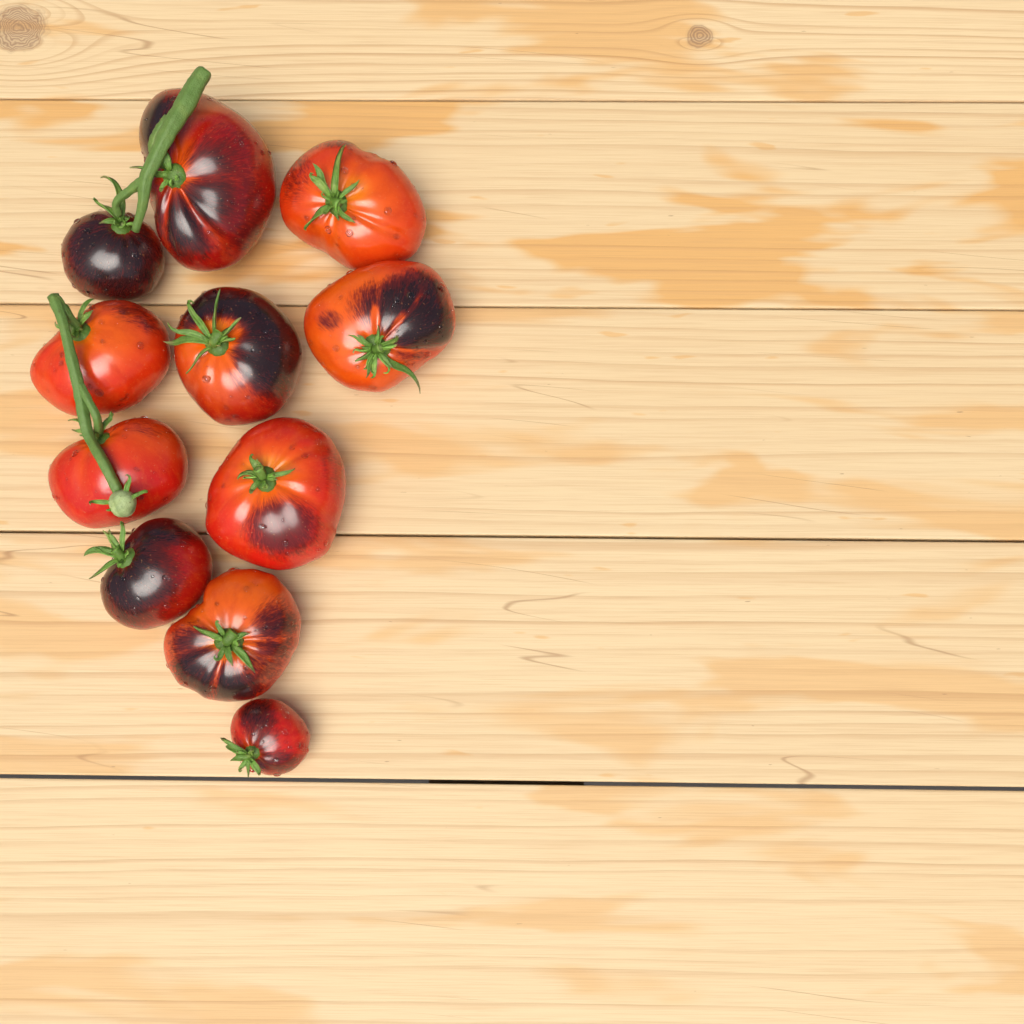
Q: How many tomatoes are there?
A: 11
